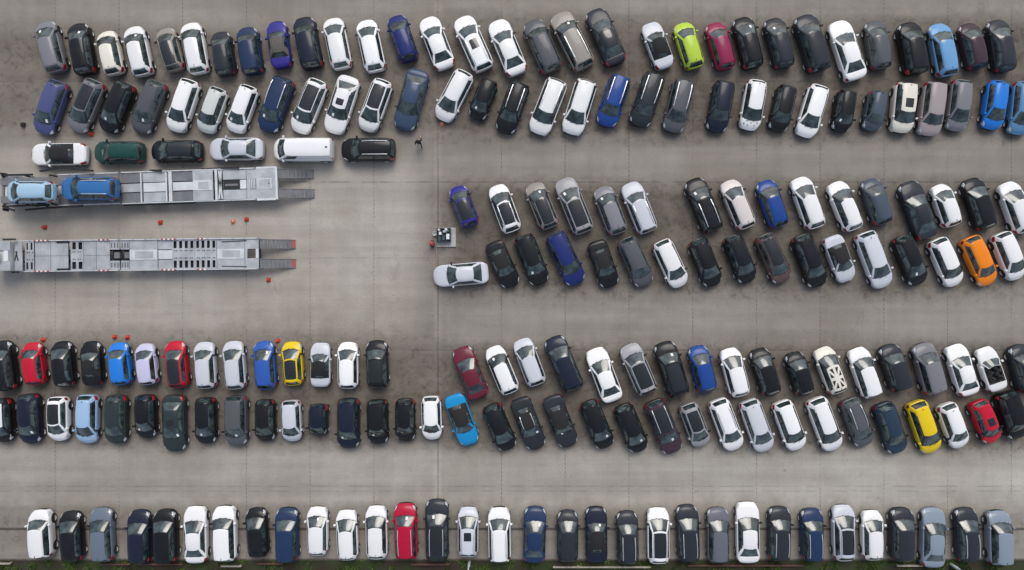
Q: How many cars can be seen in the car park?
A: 200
